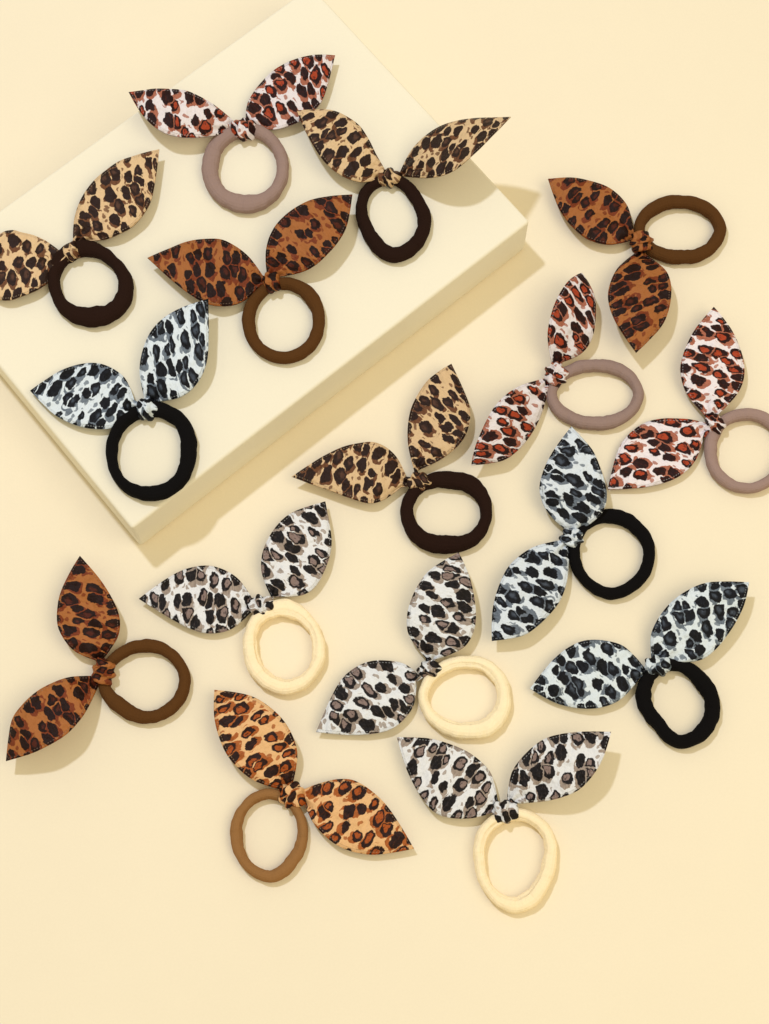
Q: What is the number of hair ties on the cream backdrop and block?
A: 16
